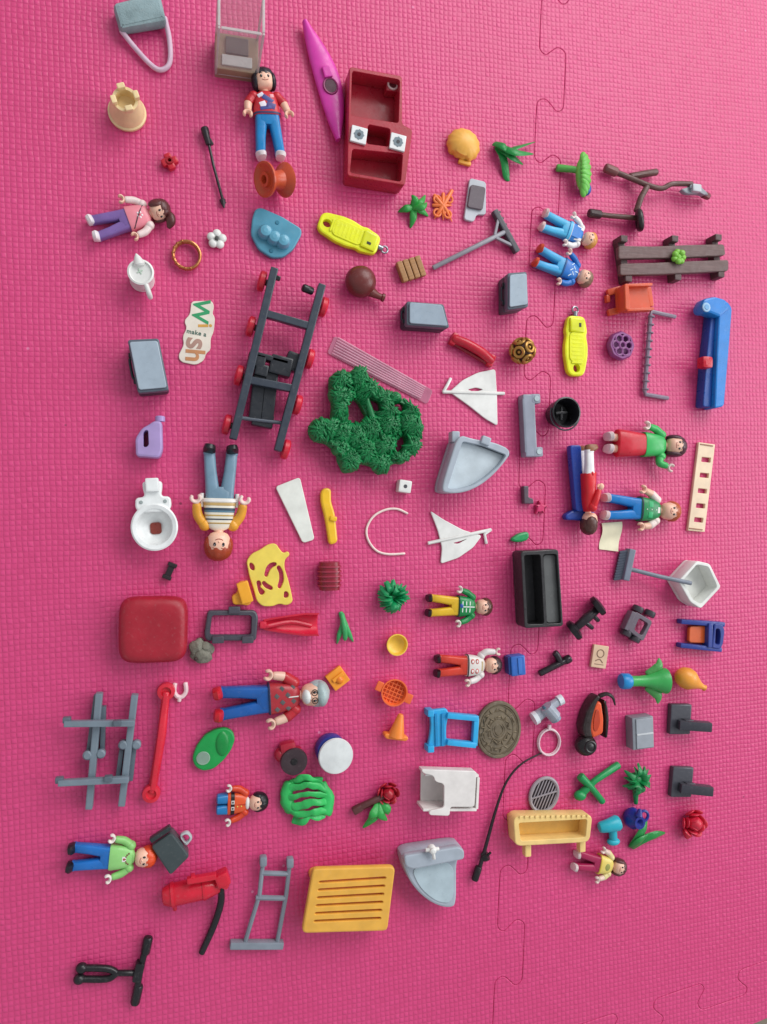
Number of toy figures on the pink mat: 14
